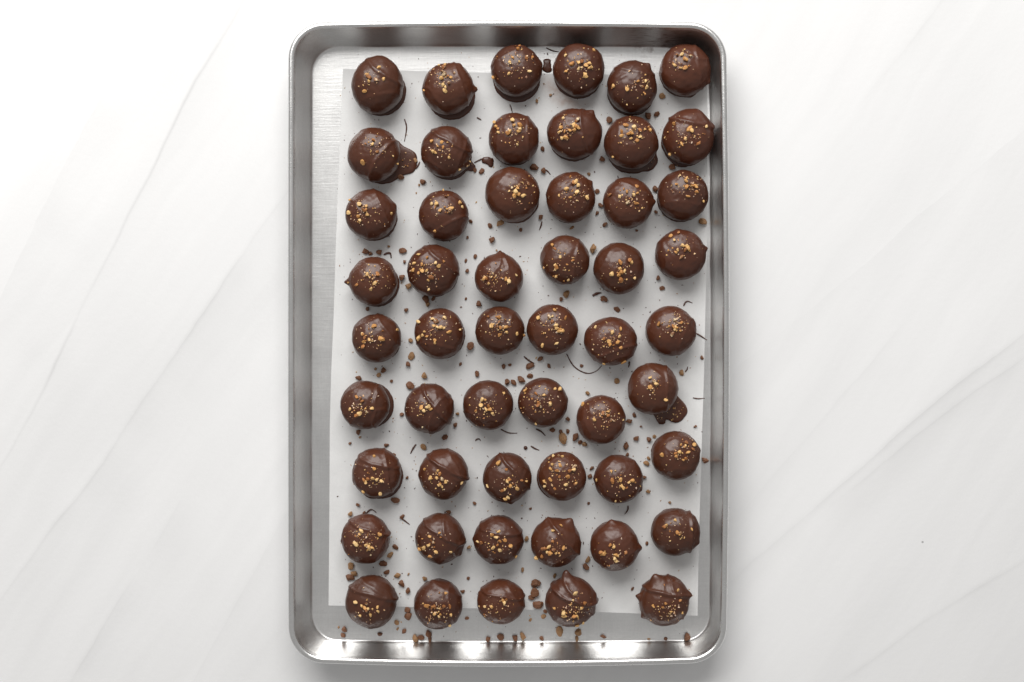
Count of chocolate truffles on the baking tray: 53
